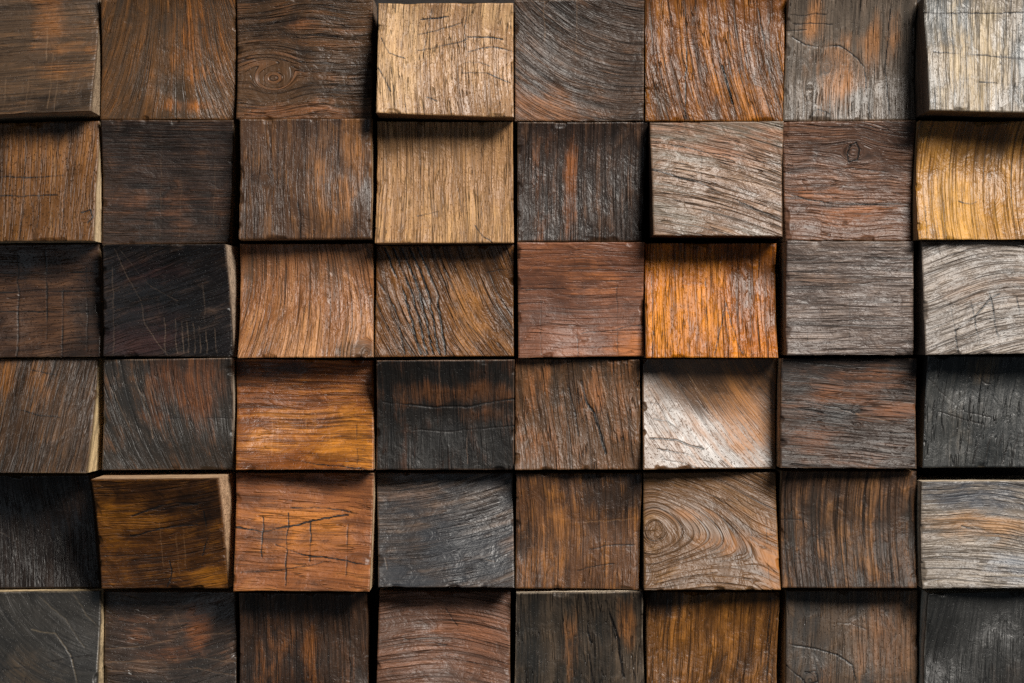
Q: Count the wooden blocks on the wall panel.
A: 48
